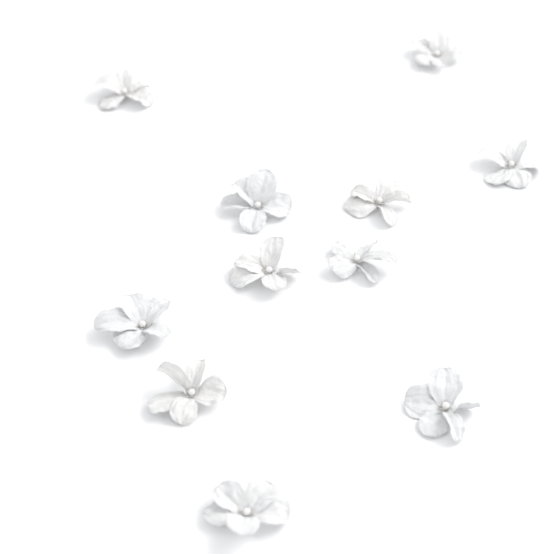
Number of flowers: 11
